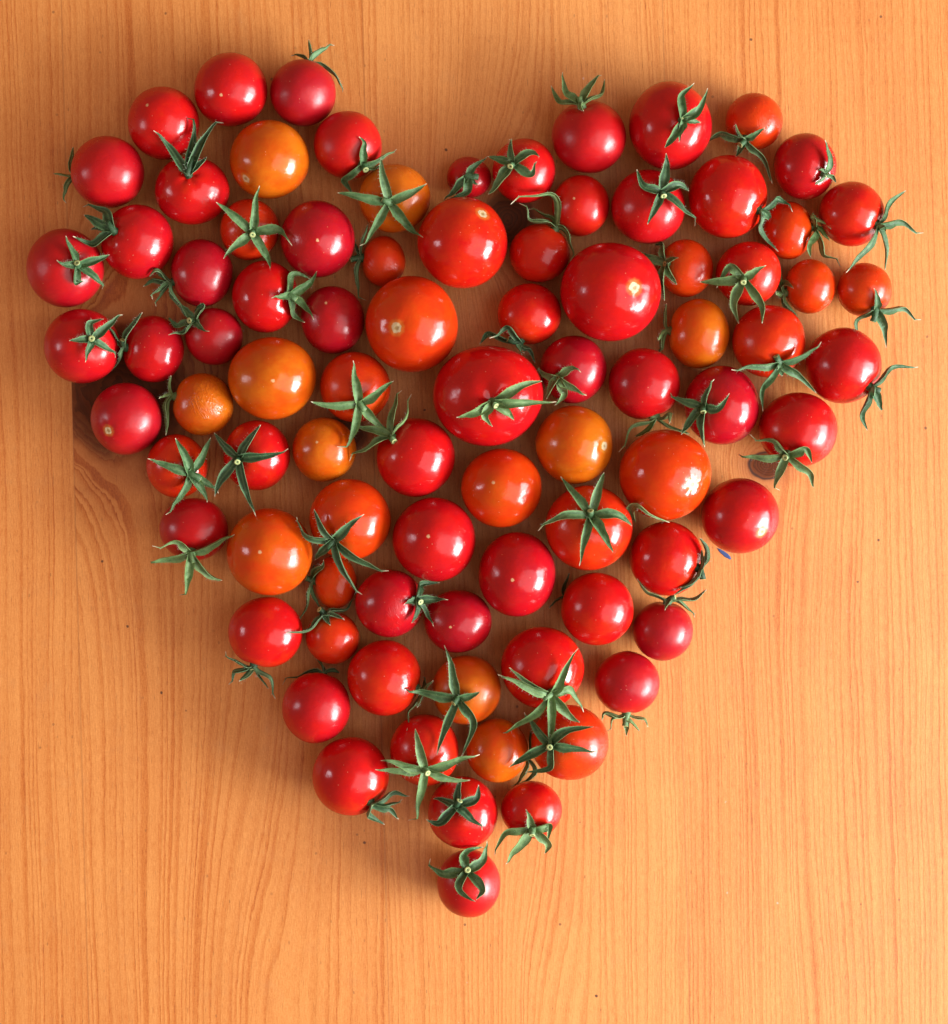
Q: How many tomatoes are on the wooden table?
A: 85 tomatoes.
